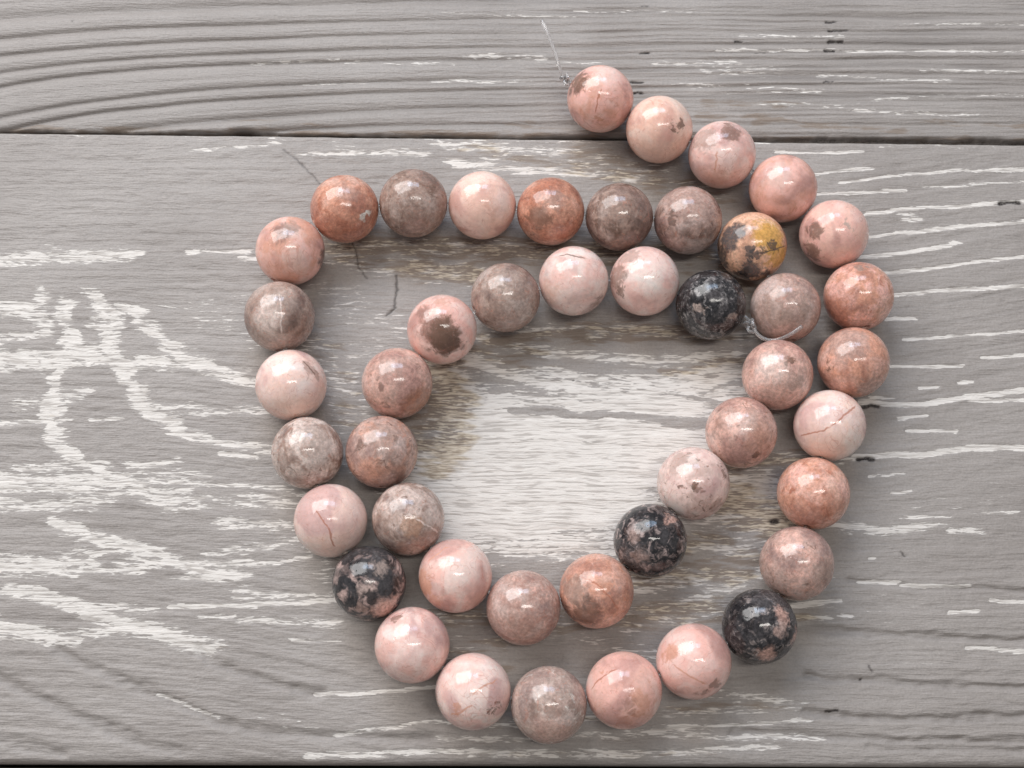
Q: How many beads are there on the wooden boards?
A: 45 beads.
